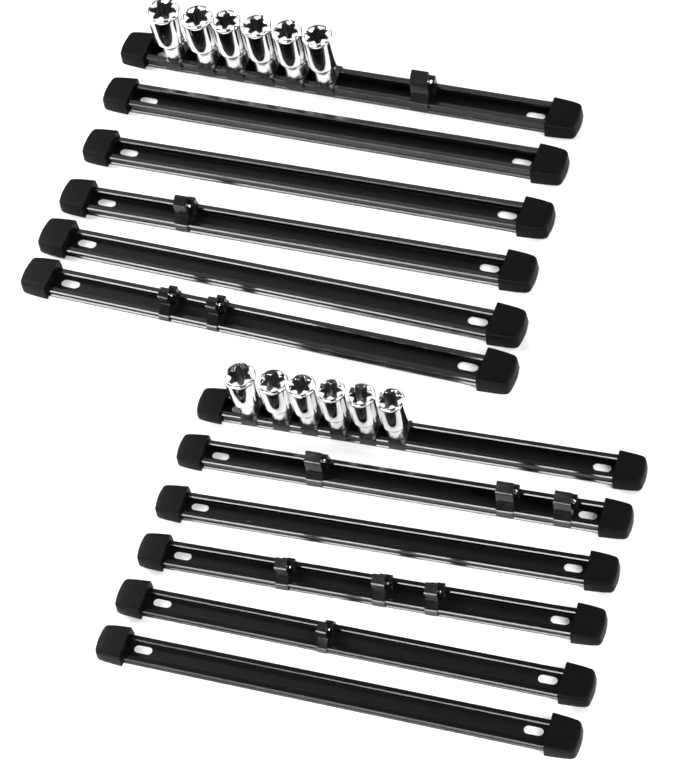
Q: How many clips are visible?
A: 11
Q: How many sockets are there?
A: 12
